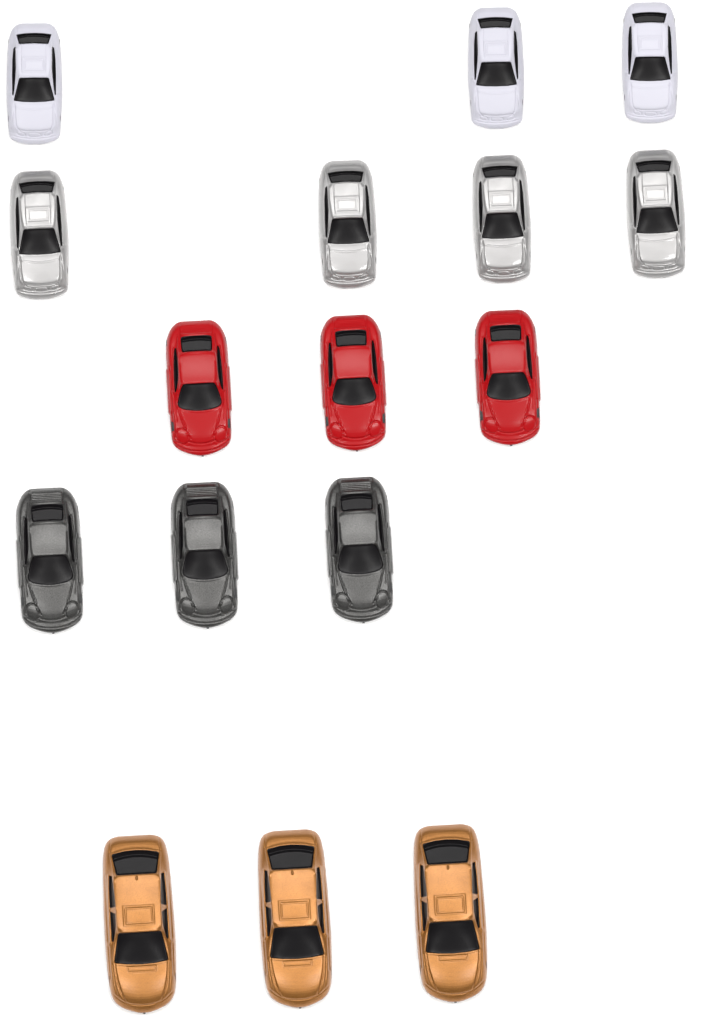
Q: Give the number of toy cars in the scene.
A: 16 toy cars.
